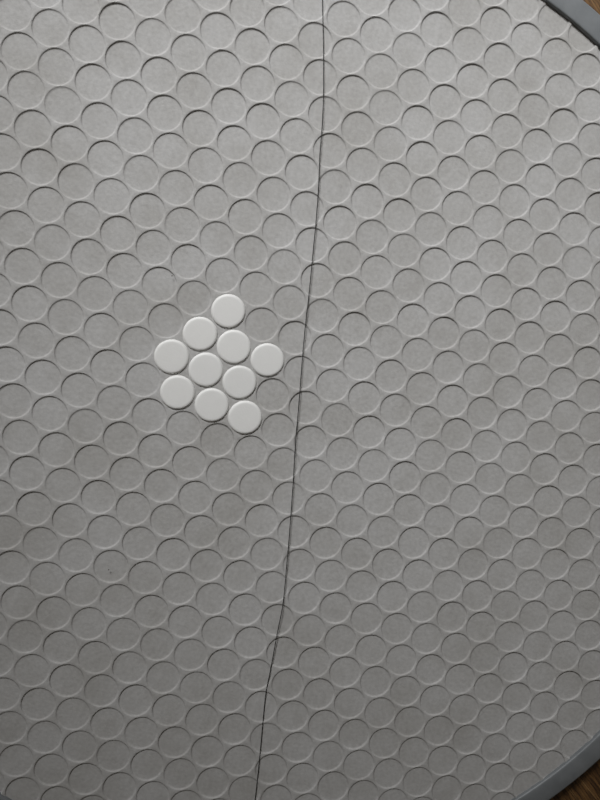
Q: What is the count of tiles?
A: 10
